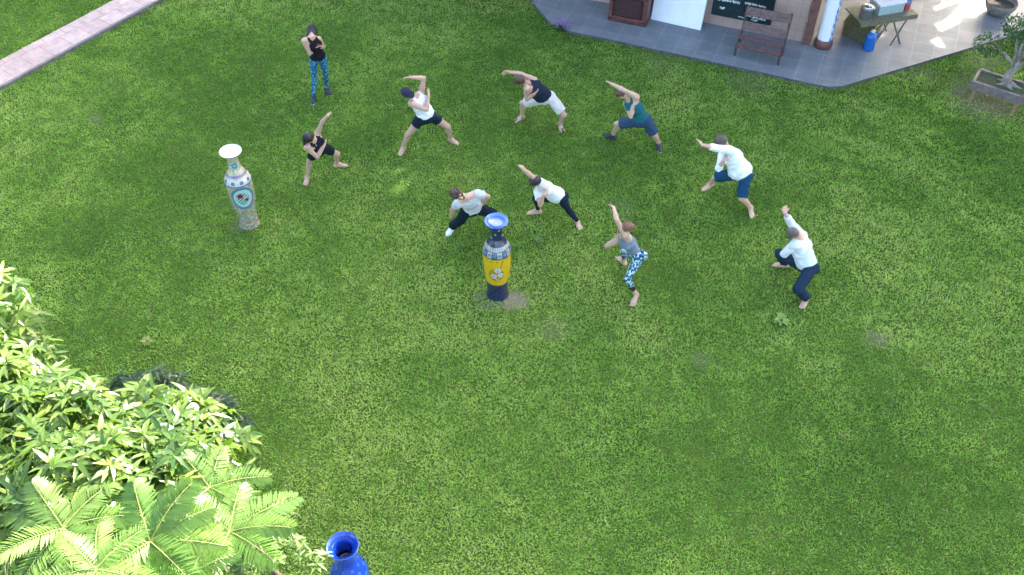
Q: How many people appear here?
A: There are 10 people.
